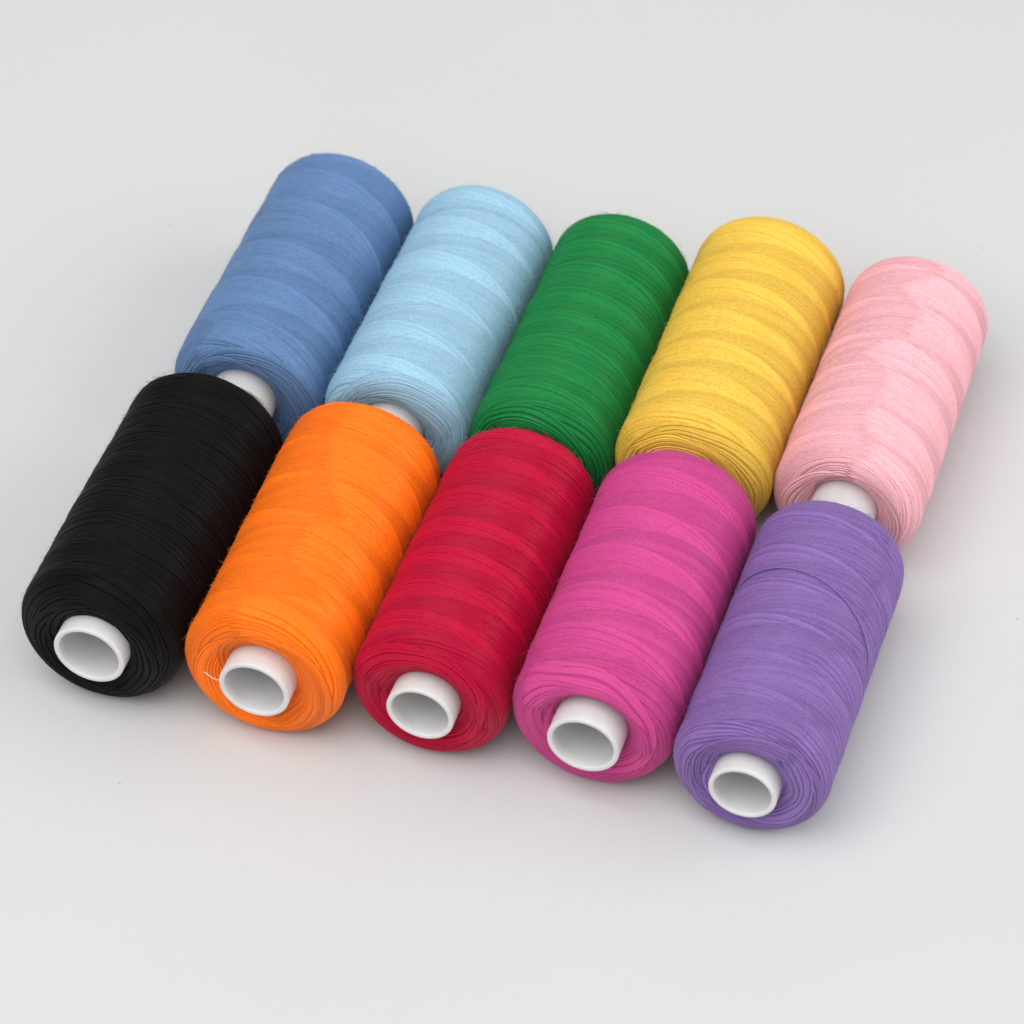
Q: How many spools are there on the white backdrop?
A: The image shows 10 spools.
